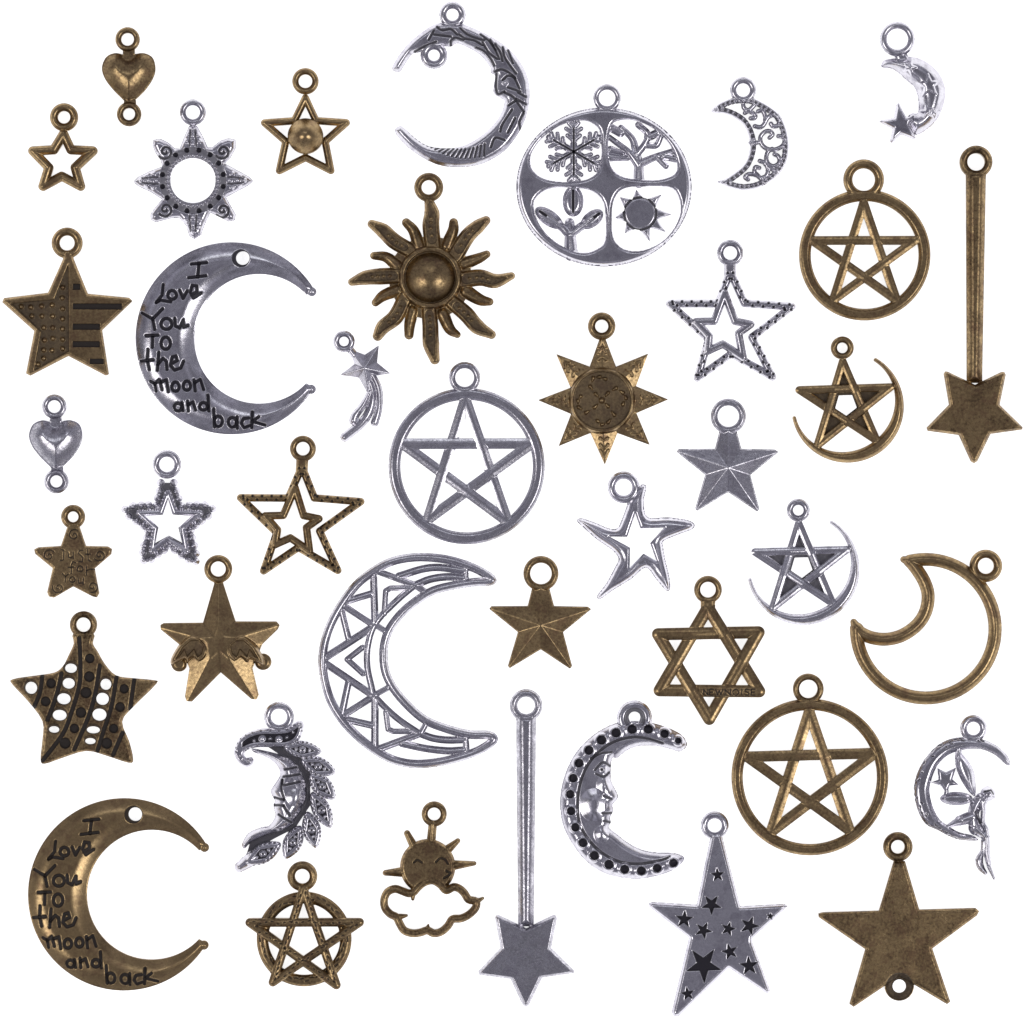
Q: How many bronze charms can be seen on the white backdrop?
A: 21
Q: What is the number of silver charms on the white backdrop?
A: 20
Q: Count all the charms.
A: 41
